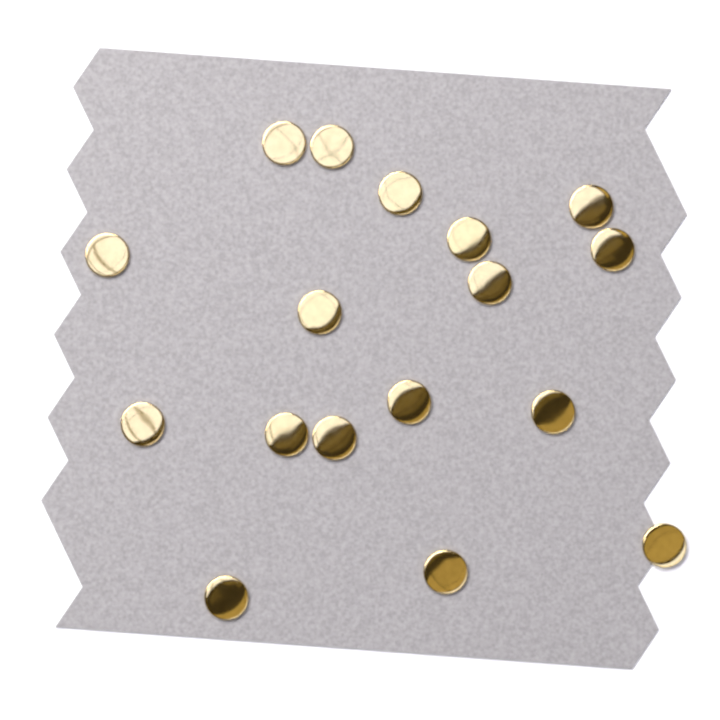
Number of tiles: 17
